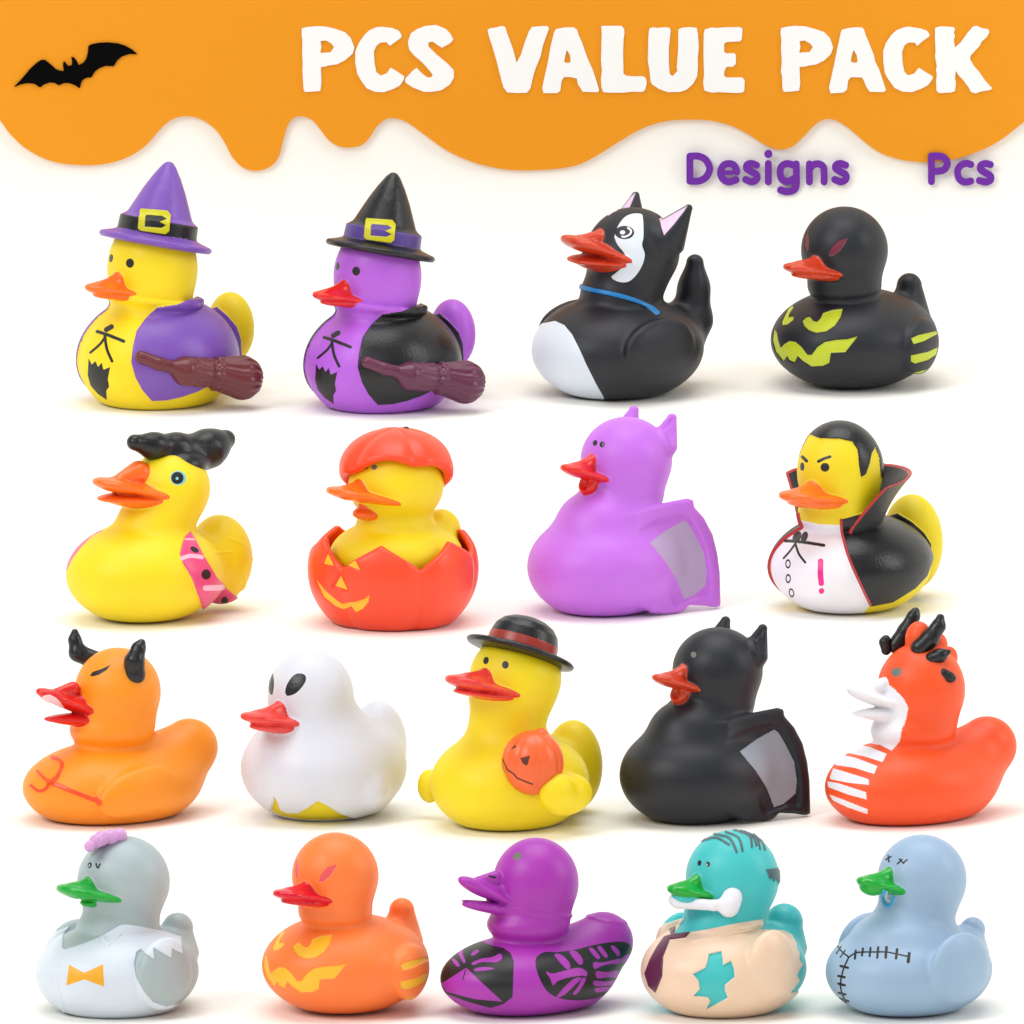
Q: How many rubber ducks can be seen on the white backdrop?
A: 18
